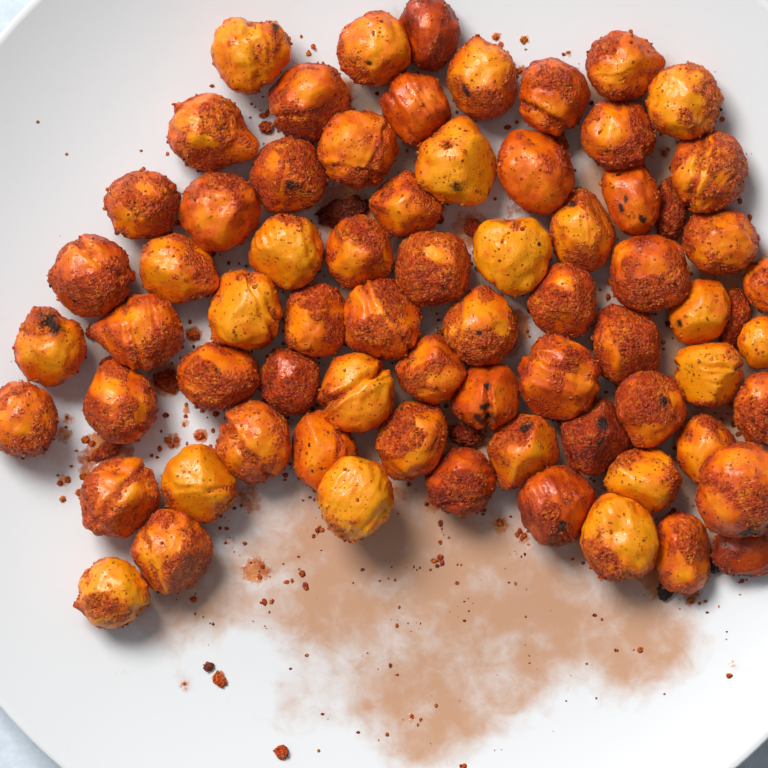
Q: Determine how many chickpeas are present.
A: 71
